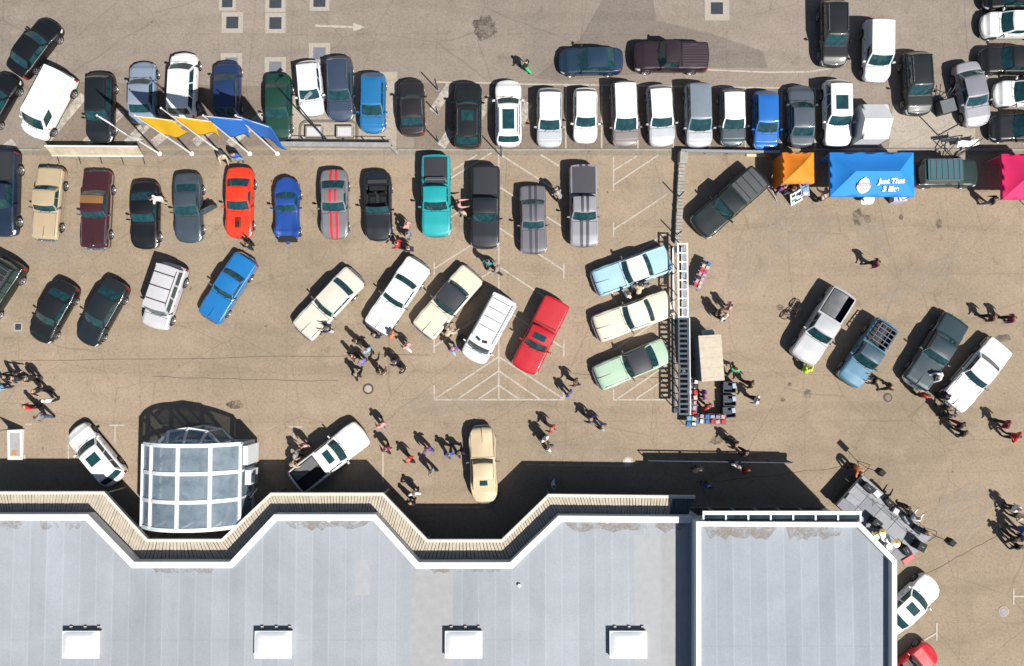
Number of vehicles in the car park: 71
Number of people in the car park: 103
